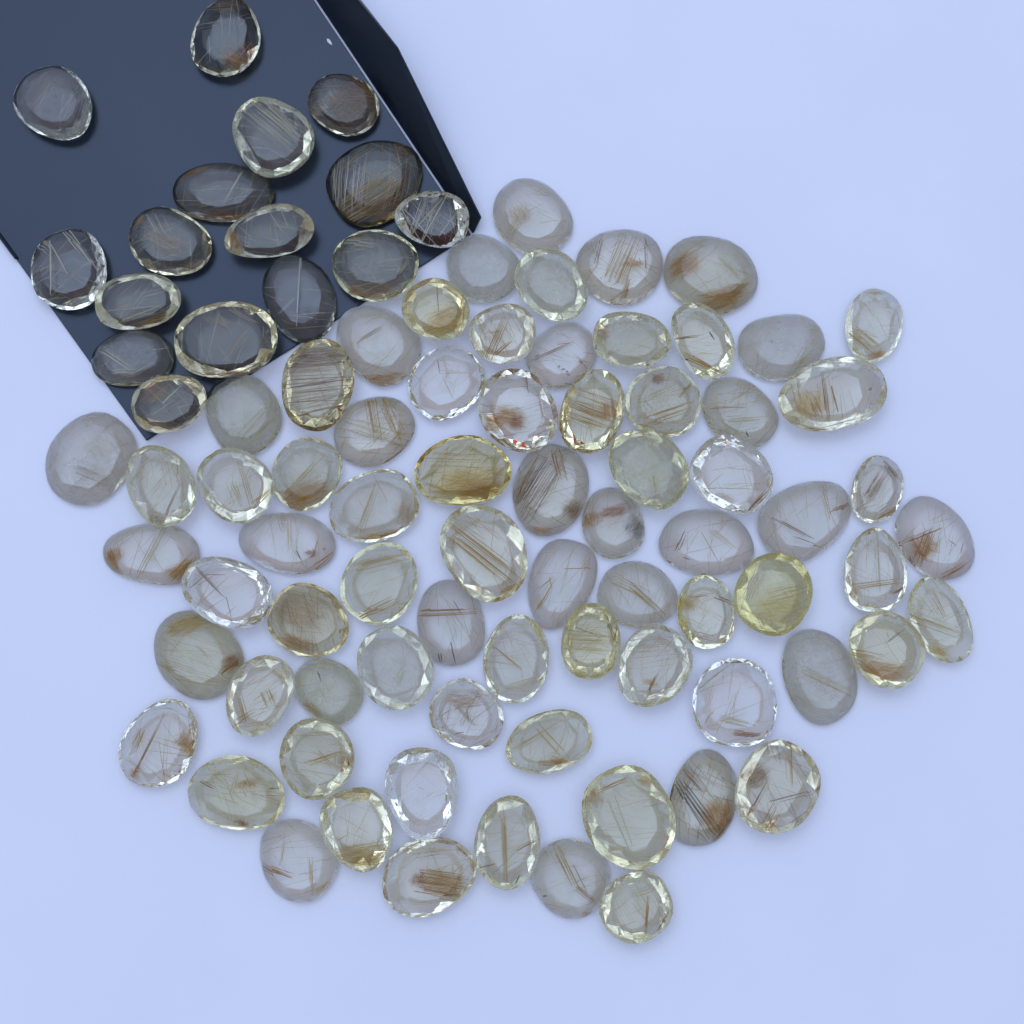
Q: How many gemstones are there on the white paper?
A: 90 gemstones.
